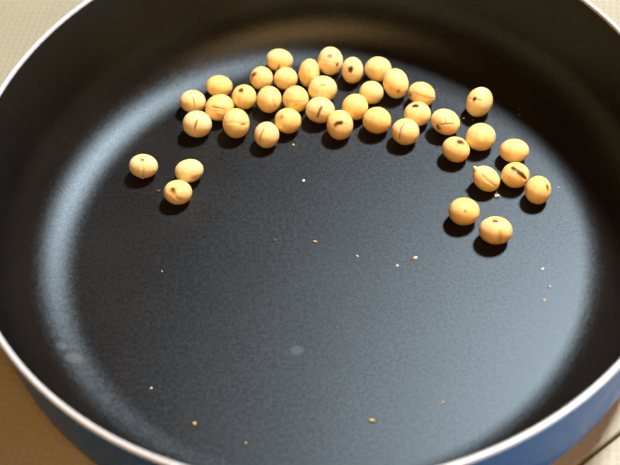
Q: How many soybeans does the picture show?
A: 40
